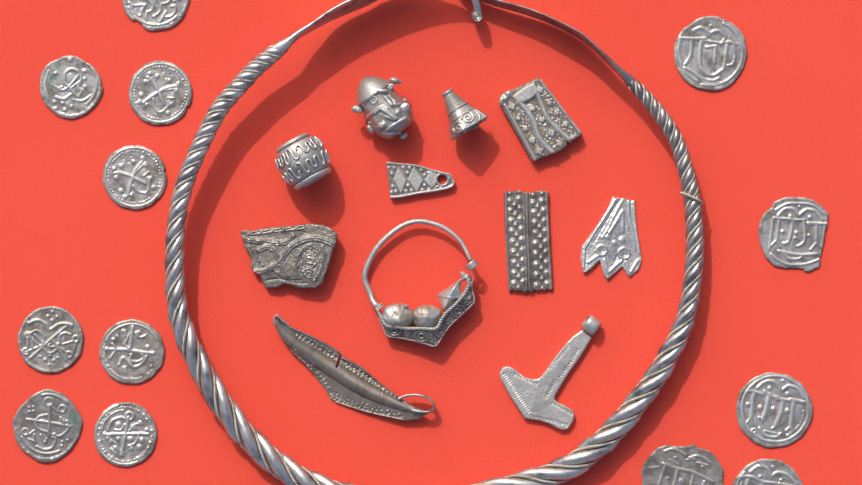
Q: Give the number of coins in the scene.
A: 13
